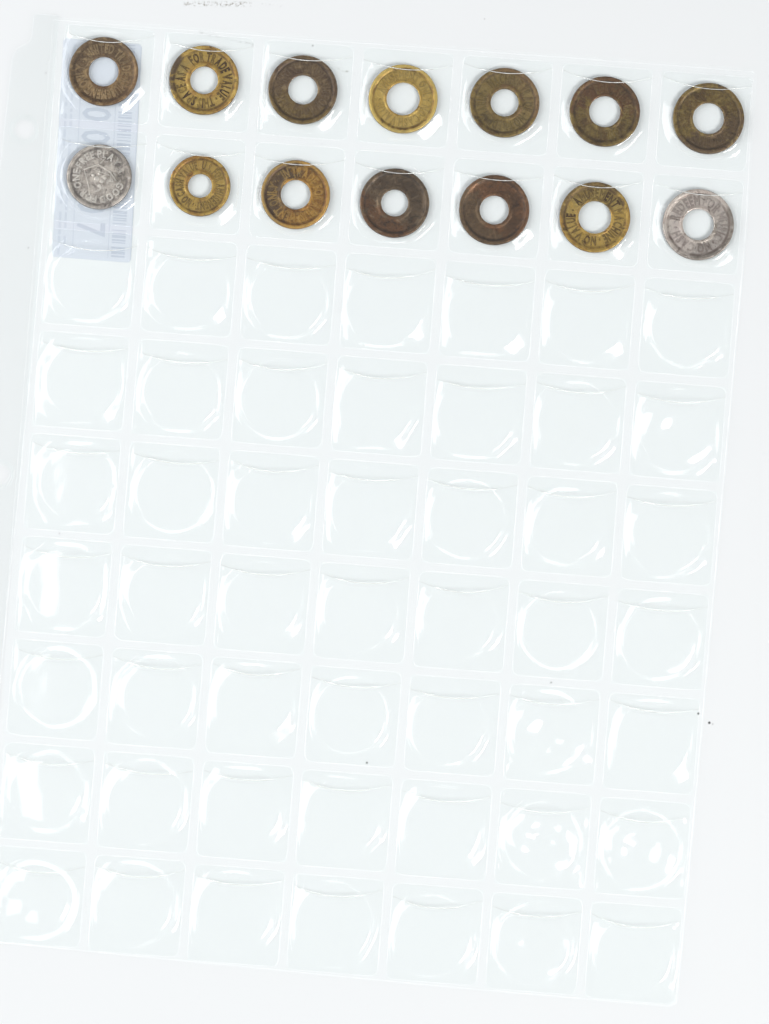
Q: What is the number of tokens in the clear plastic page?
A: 14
